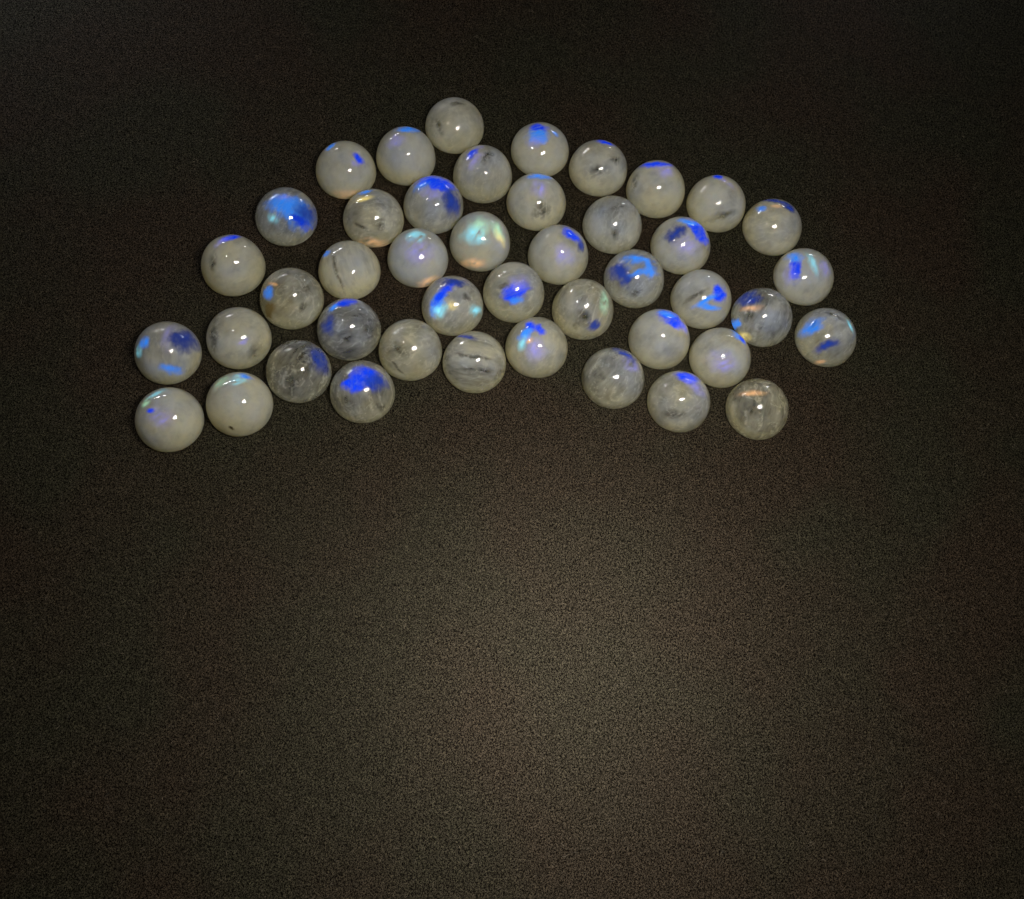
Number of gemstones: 44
